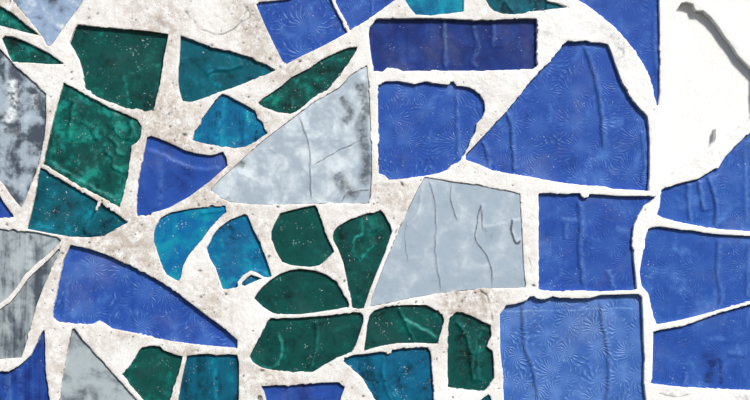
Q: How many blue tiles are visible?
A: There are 16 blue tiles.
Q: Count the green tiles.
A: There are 12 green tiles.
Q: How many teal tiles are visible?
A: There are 11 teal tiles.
